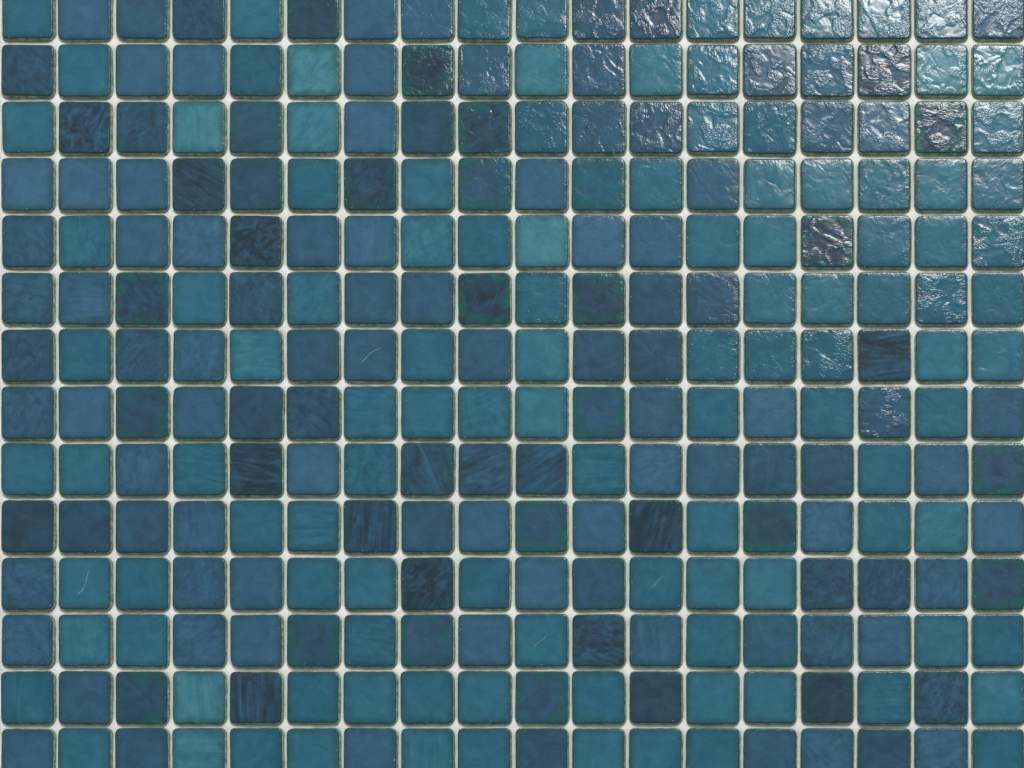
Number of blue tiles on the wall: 139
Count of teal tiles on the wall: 113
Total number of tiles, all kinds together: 252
